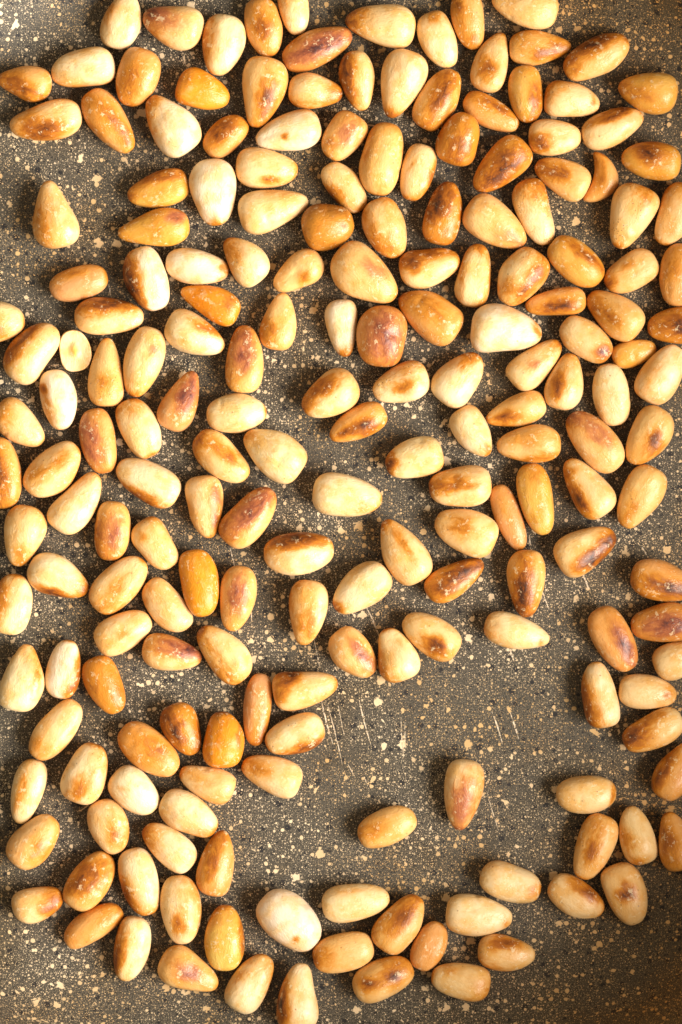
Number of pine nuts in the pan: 200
